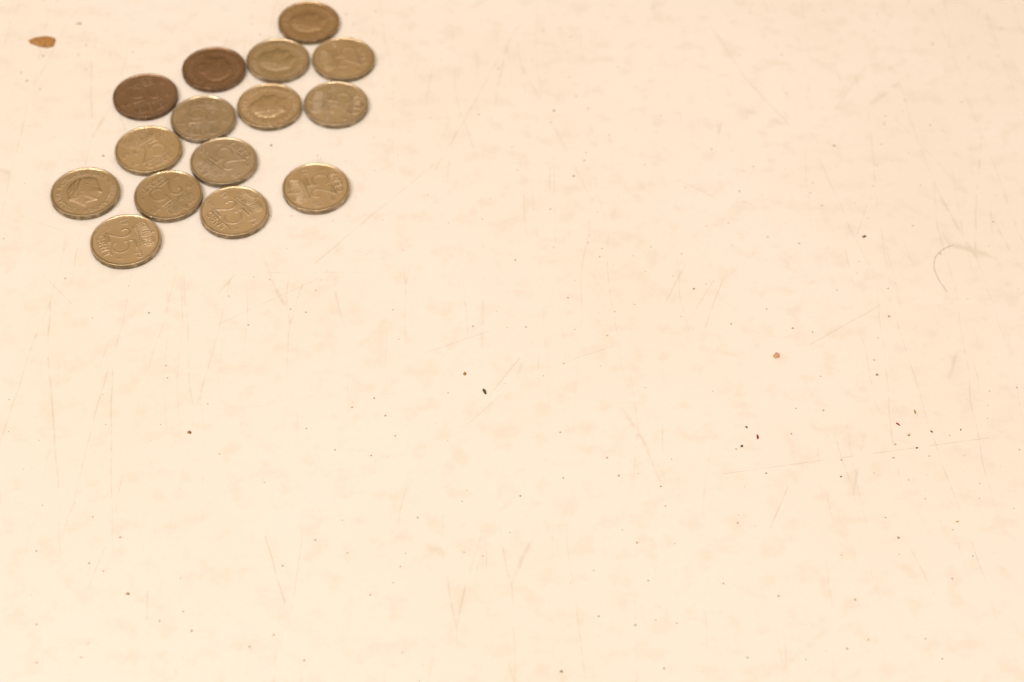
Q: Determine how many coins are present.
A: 15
